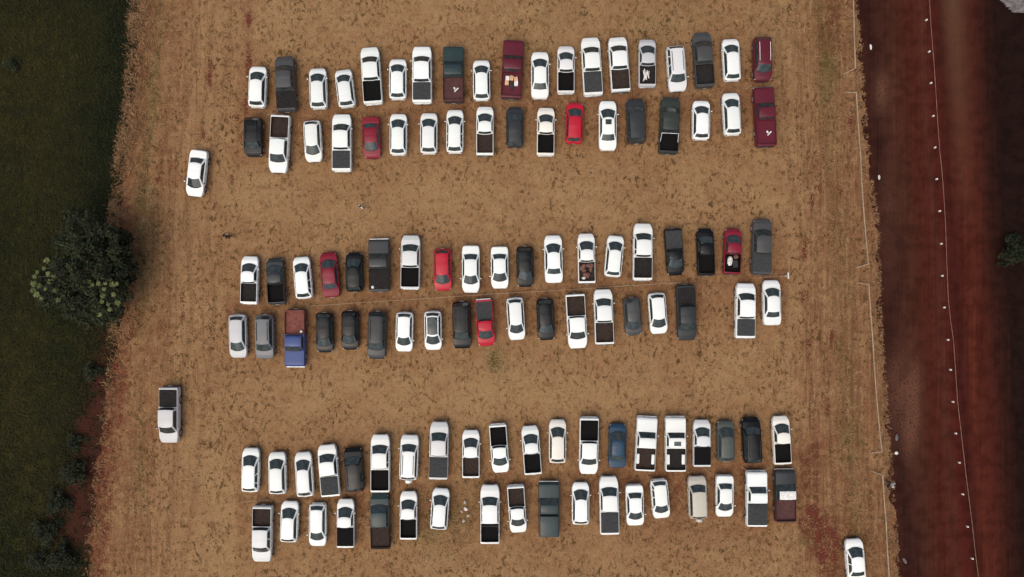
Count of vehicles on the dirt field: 116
